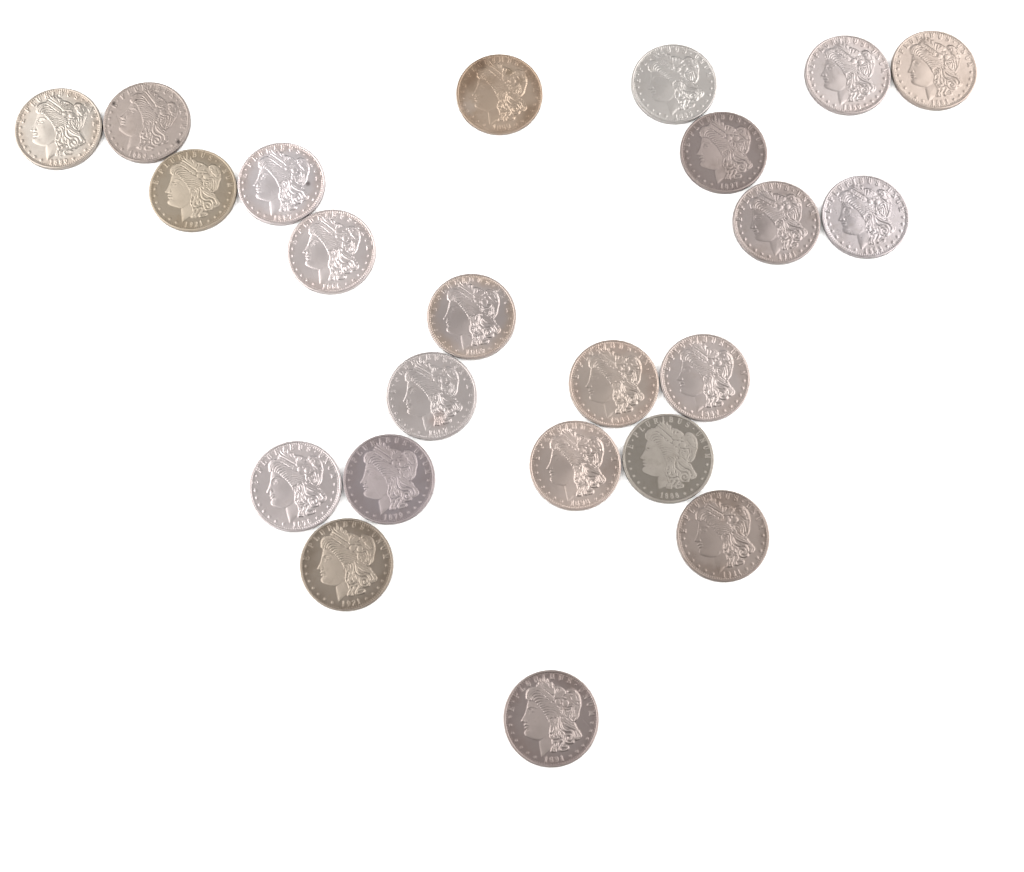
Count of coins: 23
